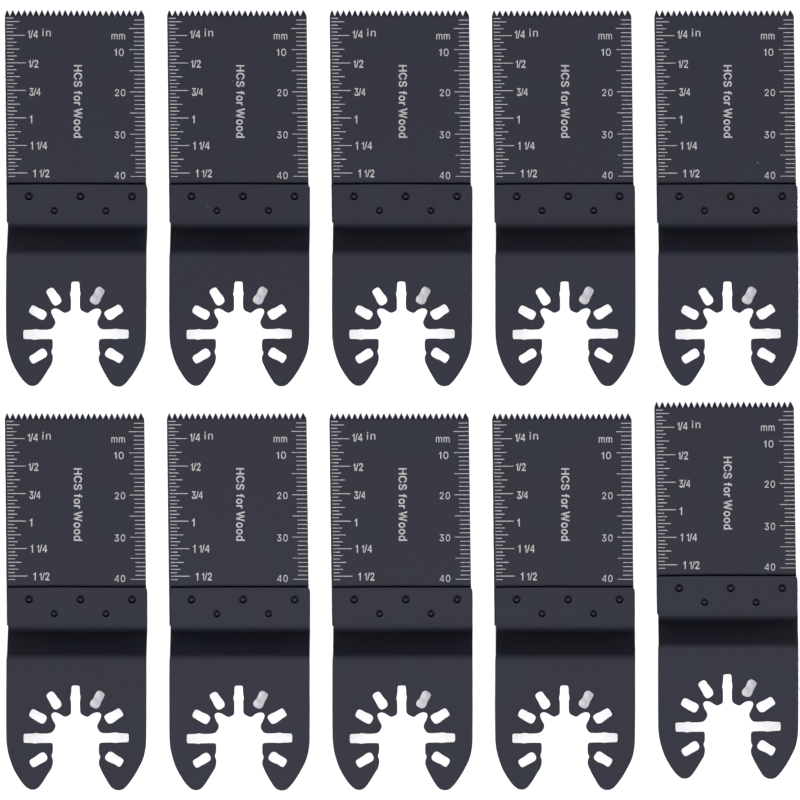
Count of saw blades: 10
